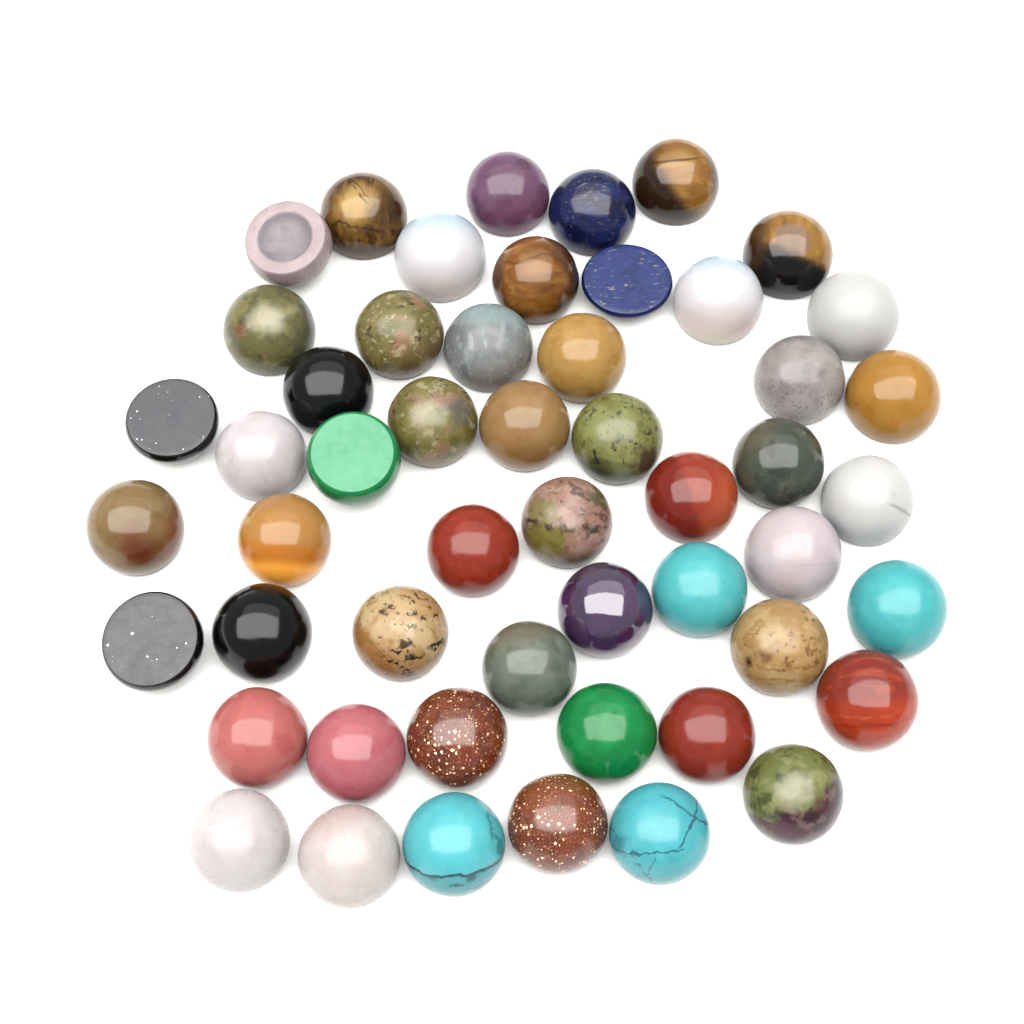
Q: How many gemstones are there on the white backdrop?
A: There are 52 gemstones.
